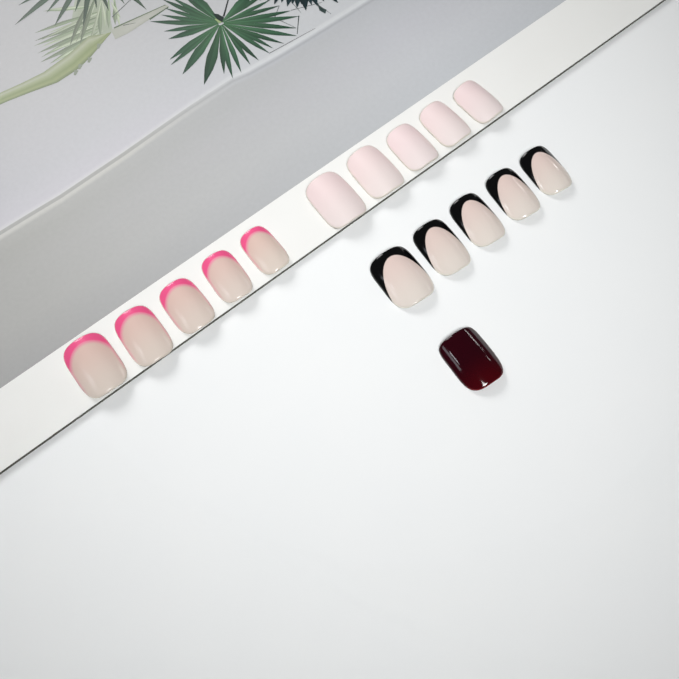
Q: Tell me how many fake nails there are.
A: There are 16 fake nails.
